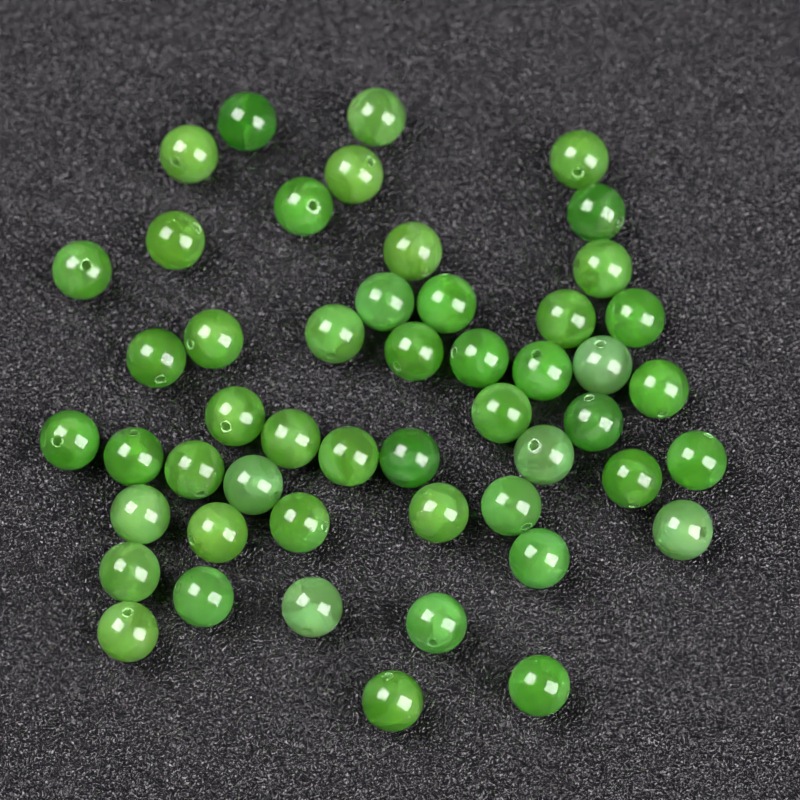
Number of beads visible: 50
